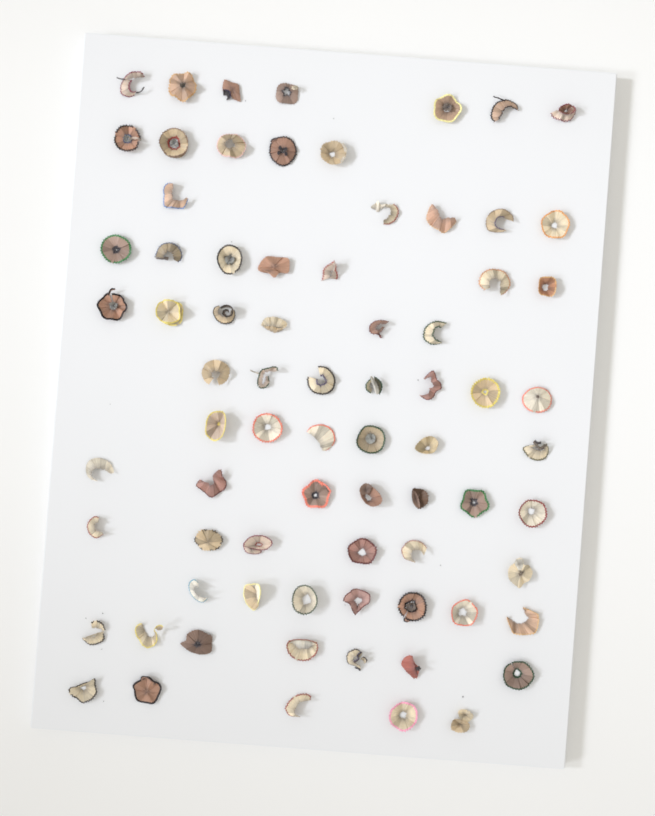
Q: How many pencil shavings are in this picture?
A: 75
